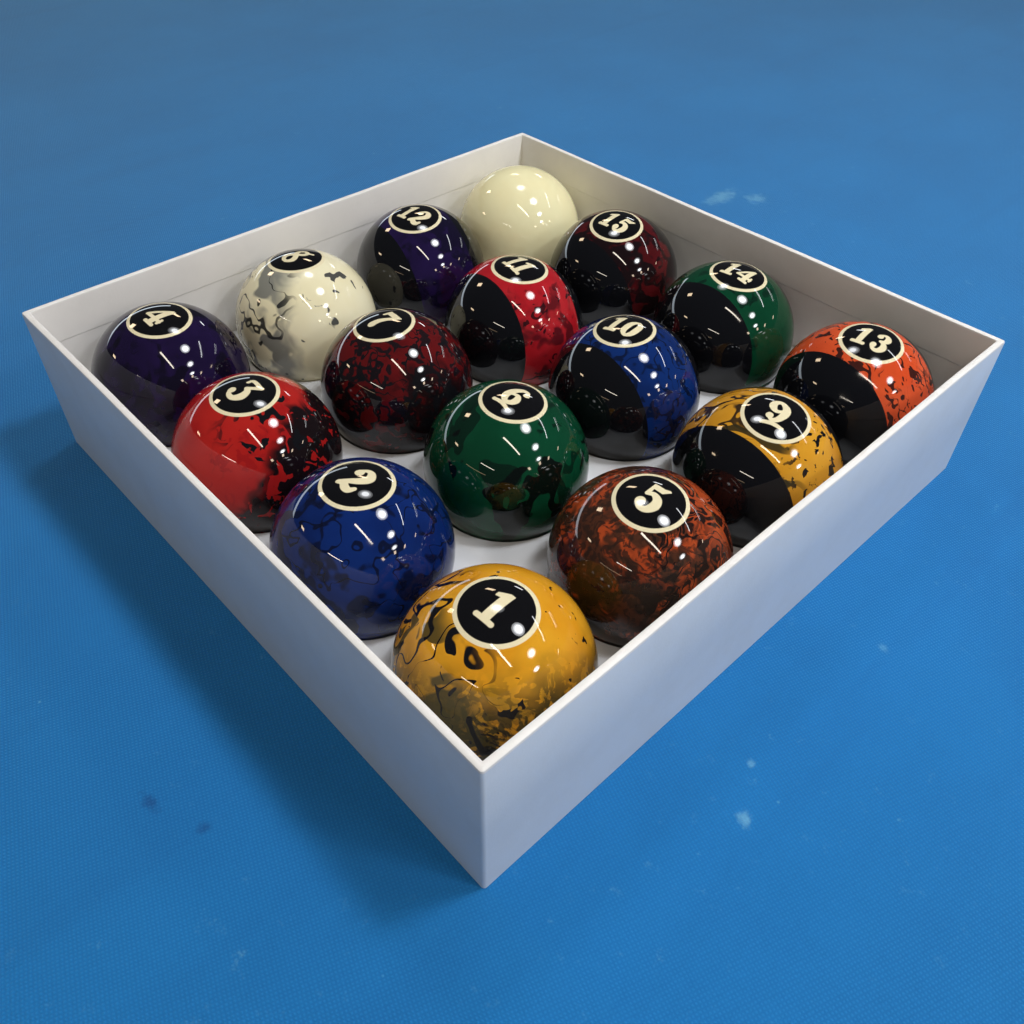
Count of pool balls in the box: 16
